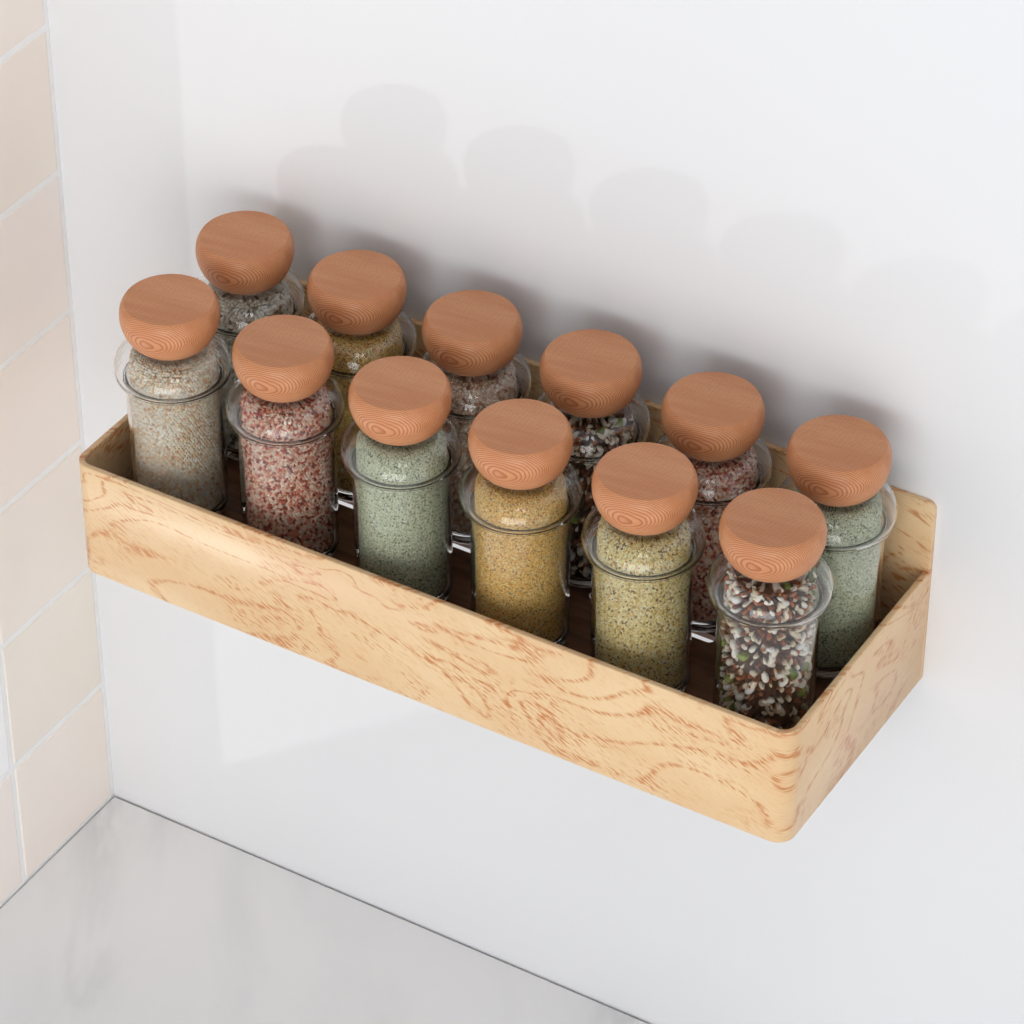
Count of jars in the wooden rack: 12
